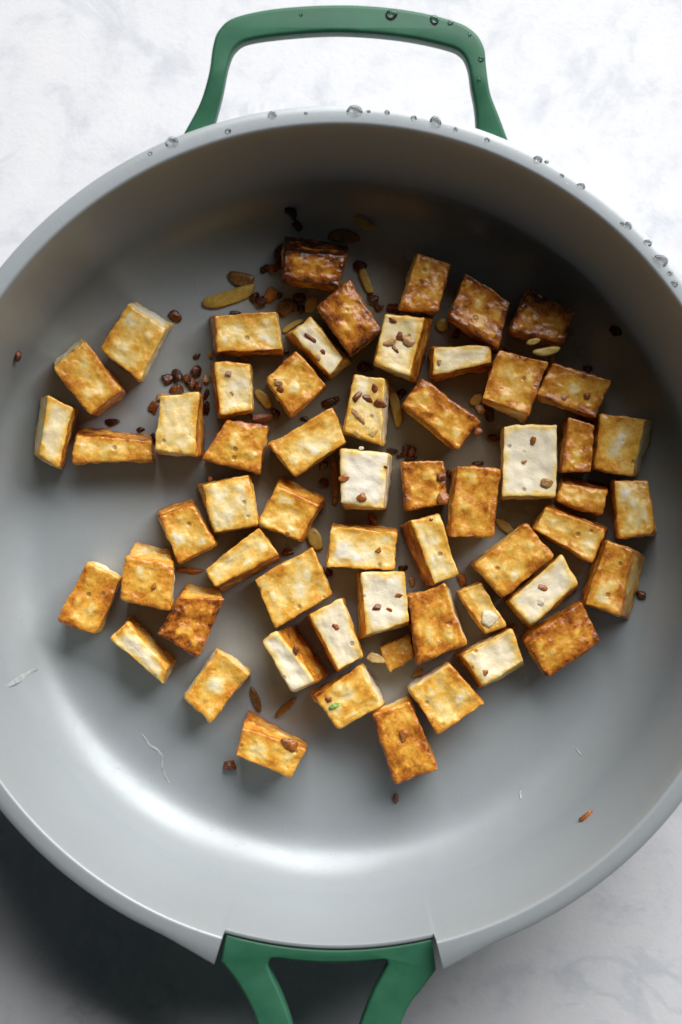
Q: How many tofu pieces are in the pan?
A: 58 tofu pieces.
